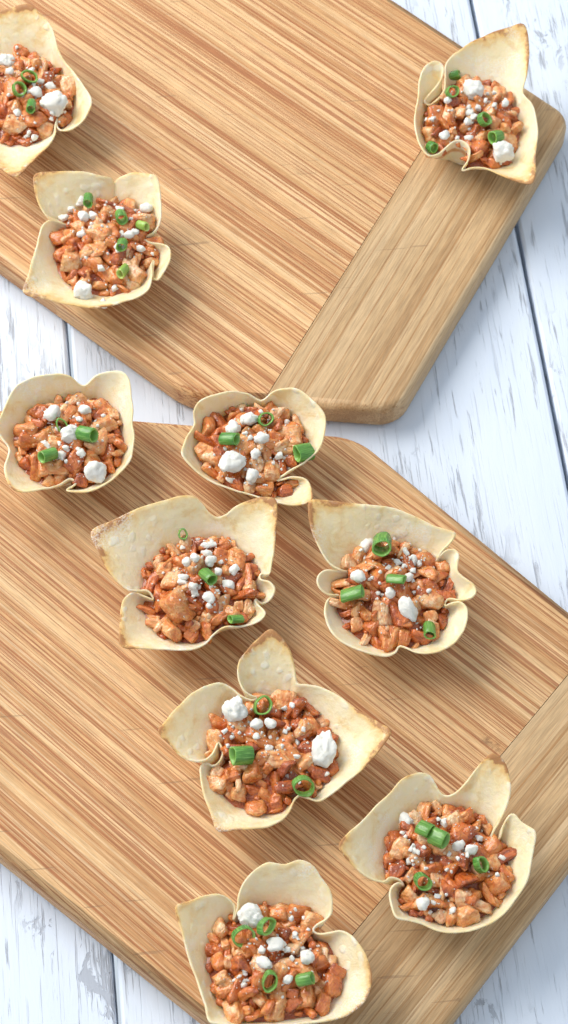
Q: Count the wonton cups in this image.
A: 10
